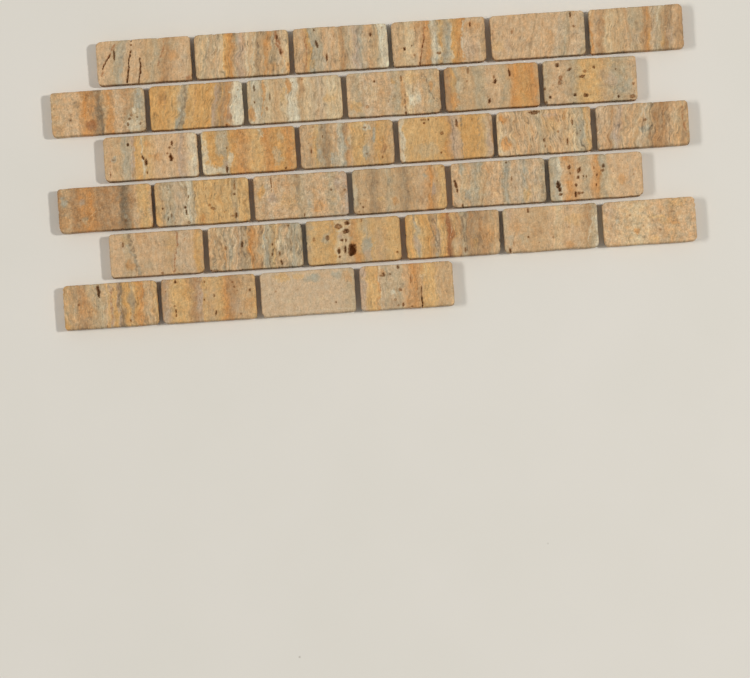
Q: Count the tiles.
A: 34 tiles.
